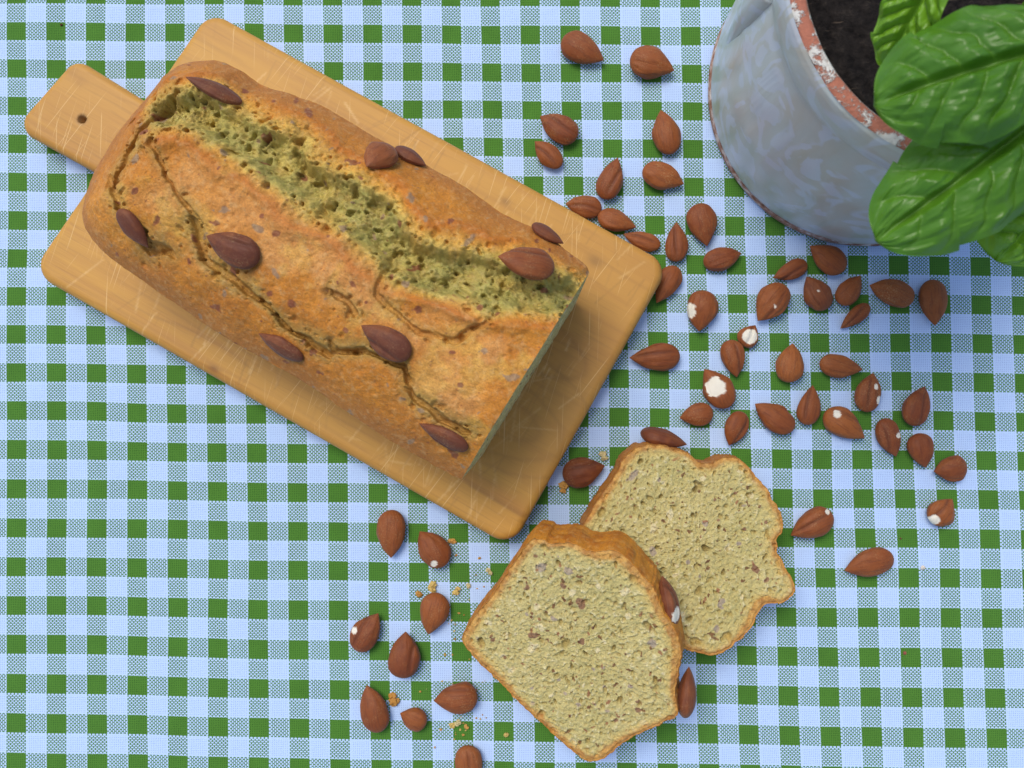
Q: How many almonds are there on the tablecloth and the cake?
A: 65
